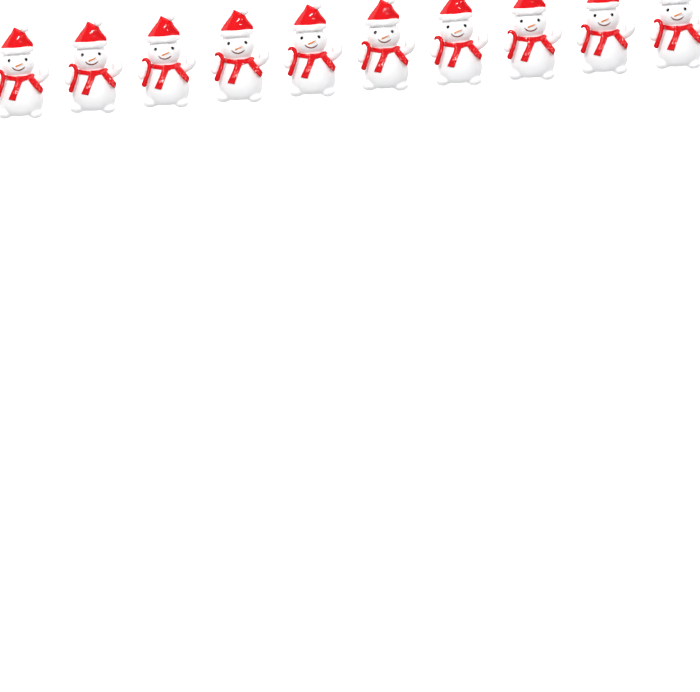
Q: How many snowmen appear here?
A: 10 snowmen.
